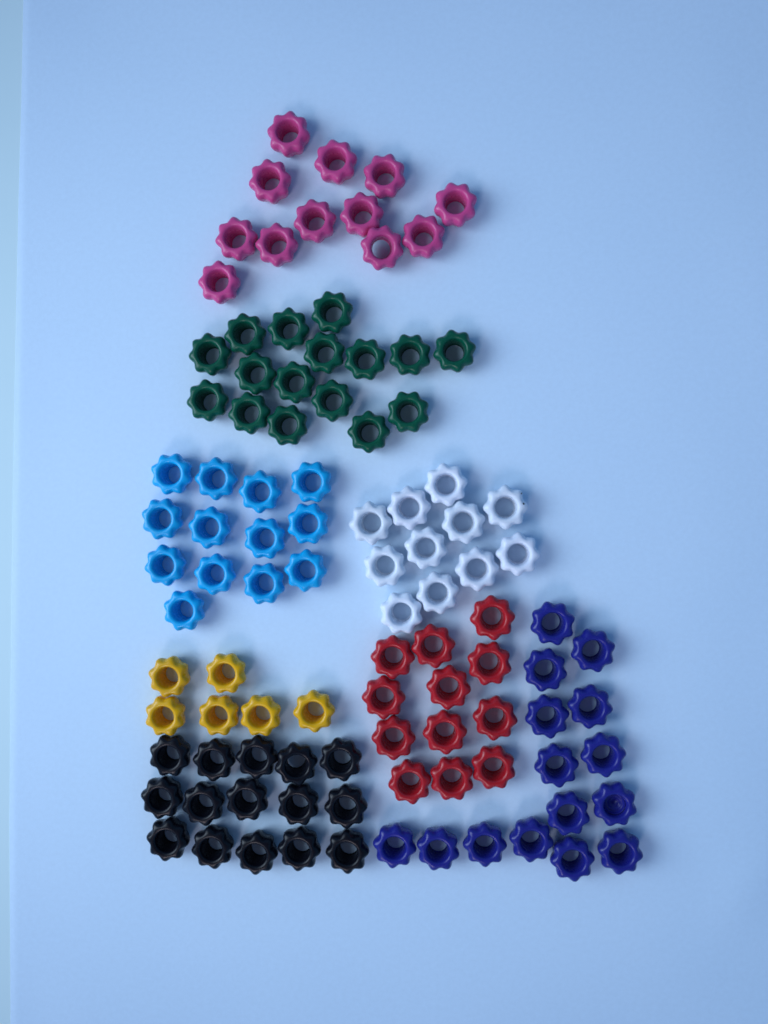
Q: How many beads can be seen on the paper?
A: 100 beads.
